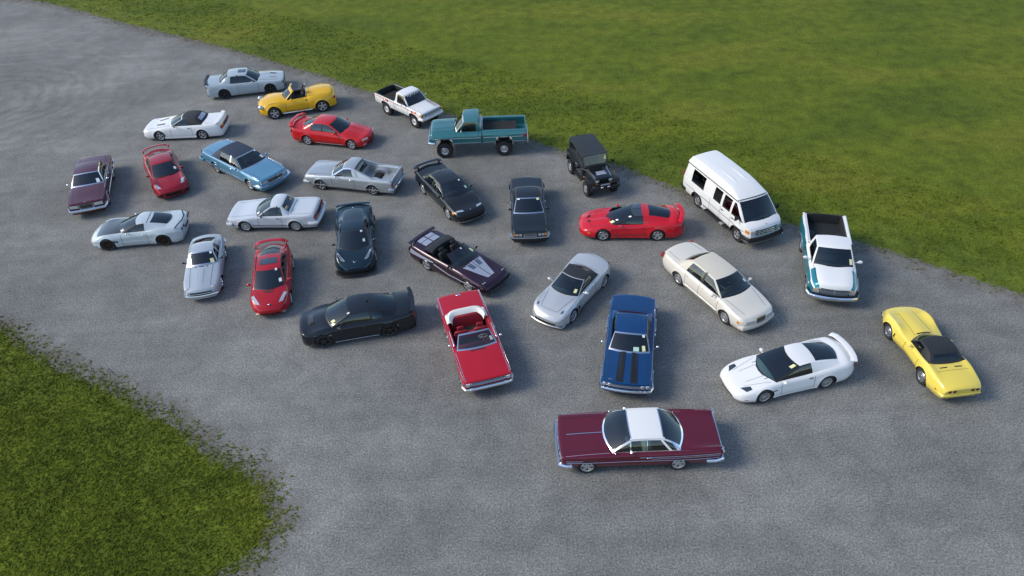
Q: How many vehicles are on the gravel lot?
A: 30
